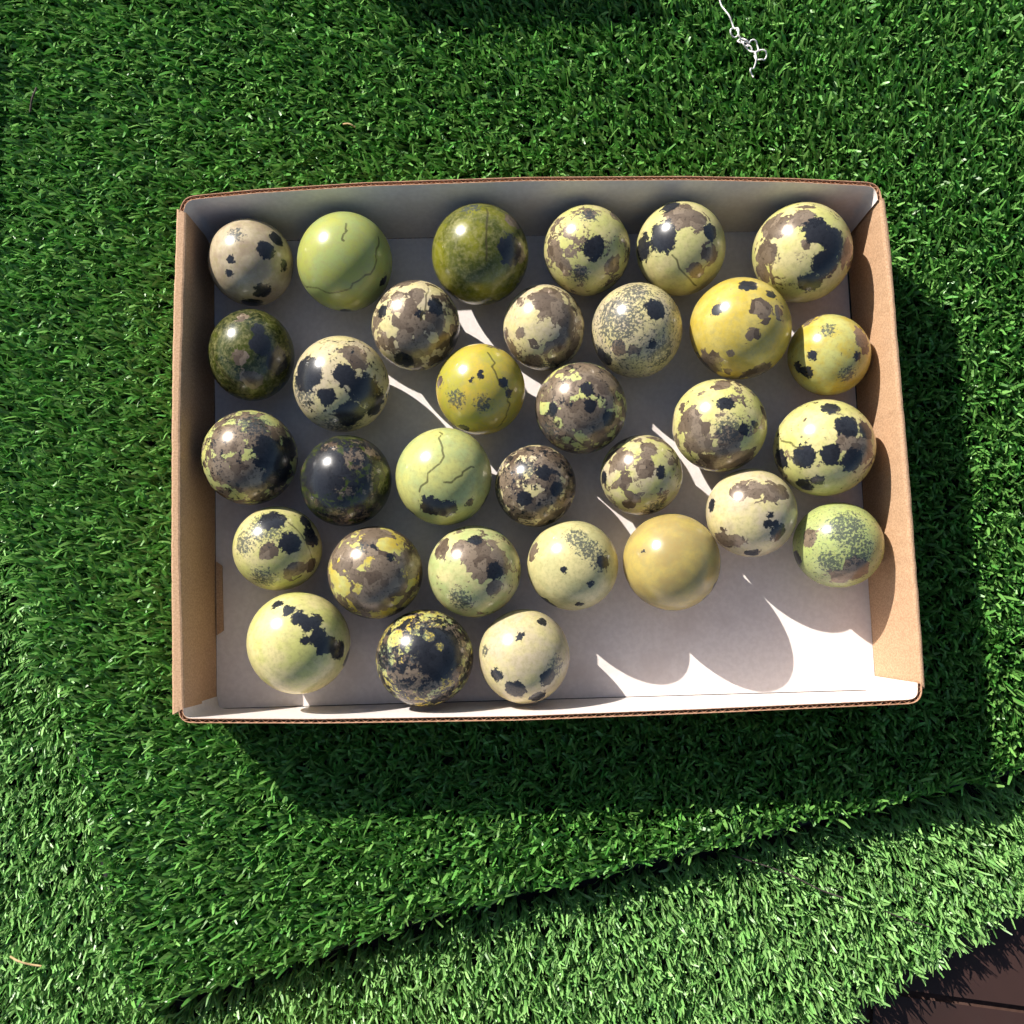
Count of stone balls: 32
